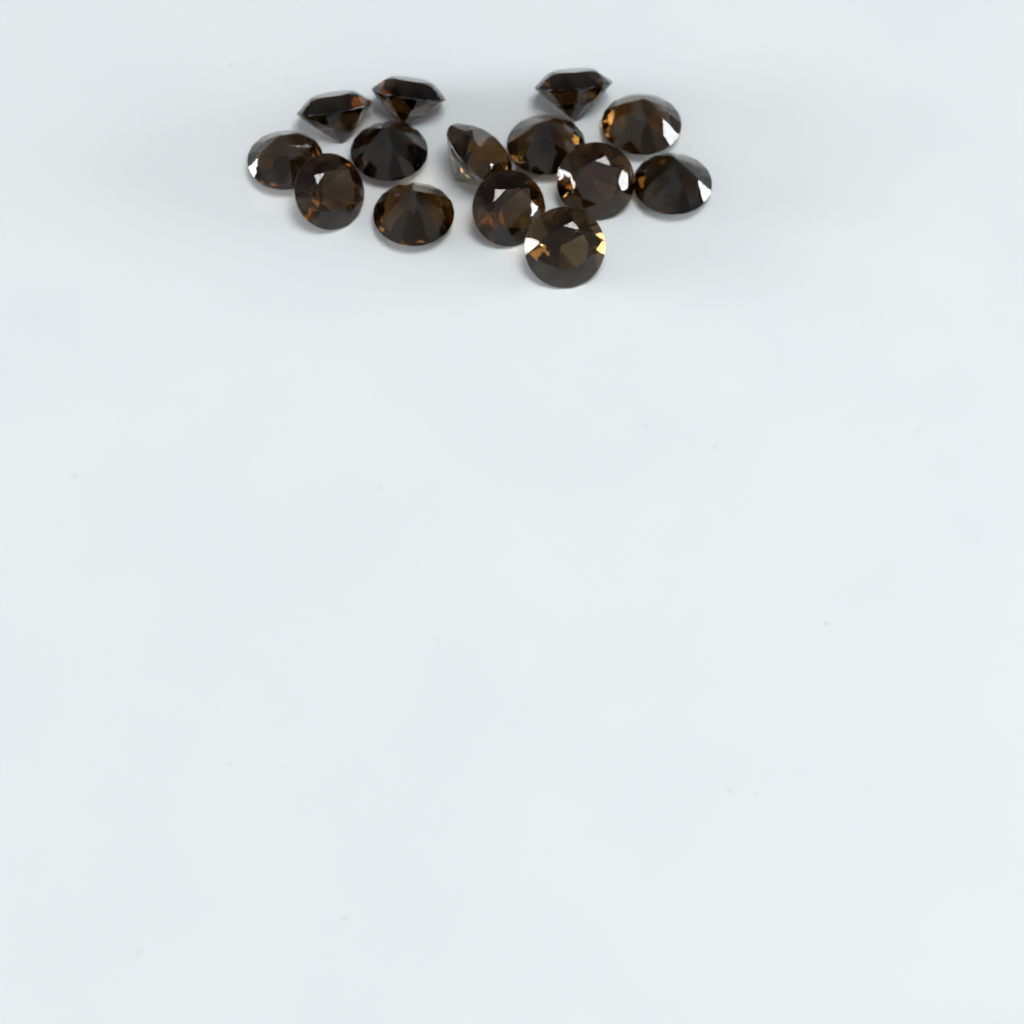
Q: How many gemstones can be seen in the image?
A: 14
